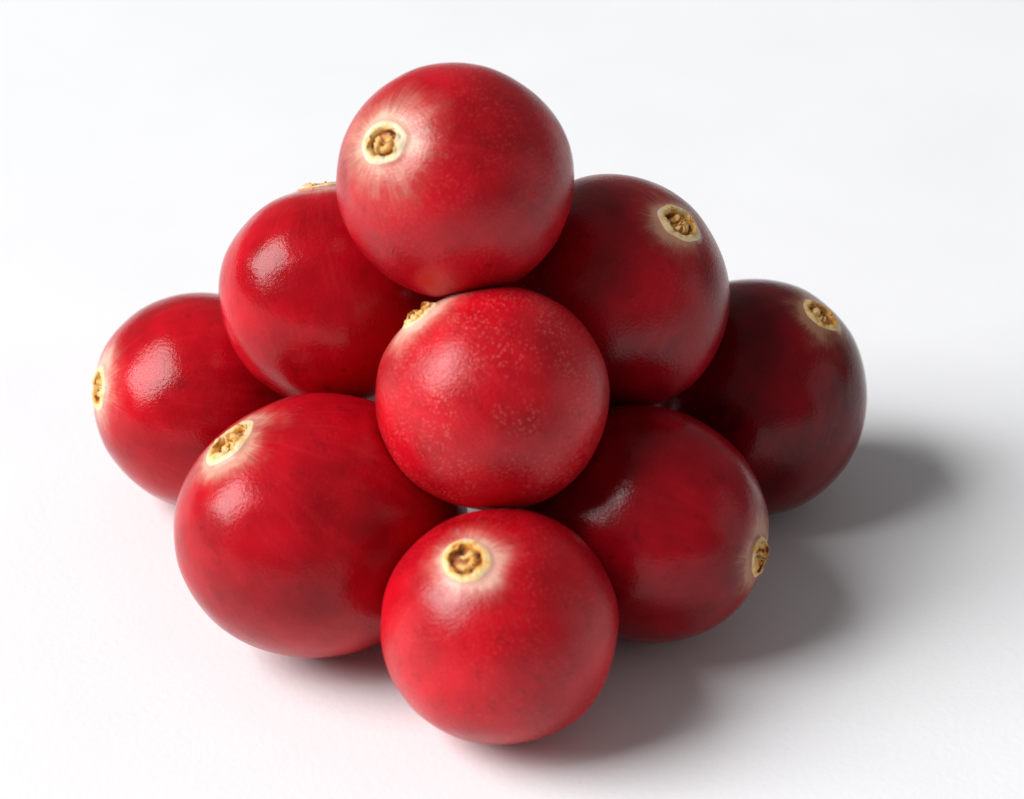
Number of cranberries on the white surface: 9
